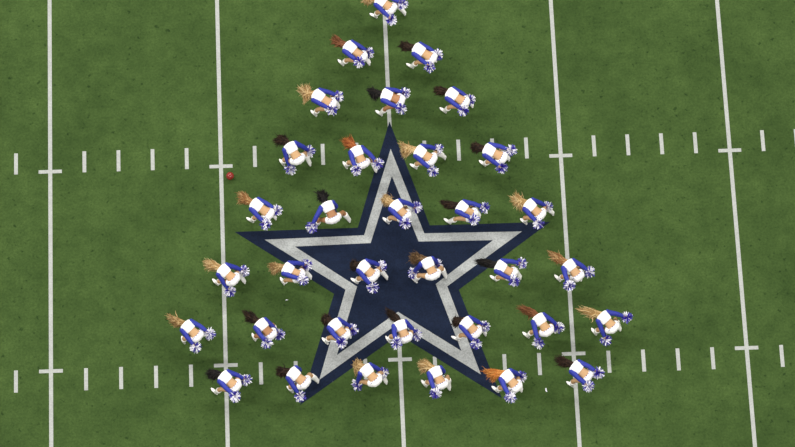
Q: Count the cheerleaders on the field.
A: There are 34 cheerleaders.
